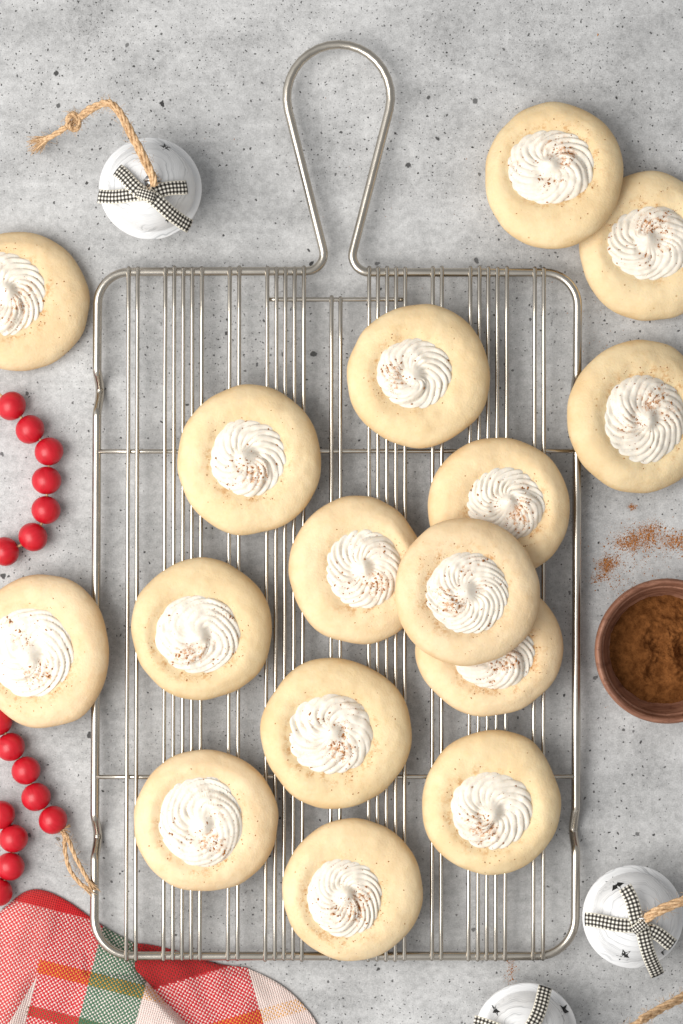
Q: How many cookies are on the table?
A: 16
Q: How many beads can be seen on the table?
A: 16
